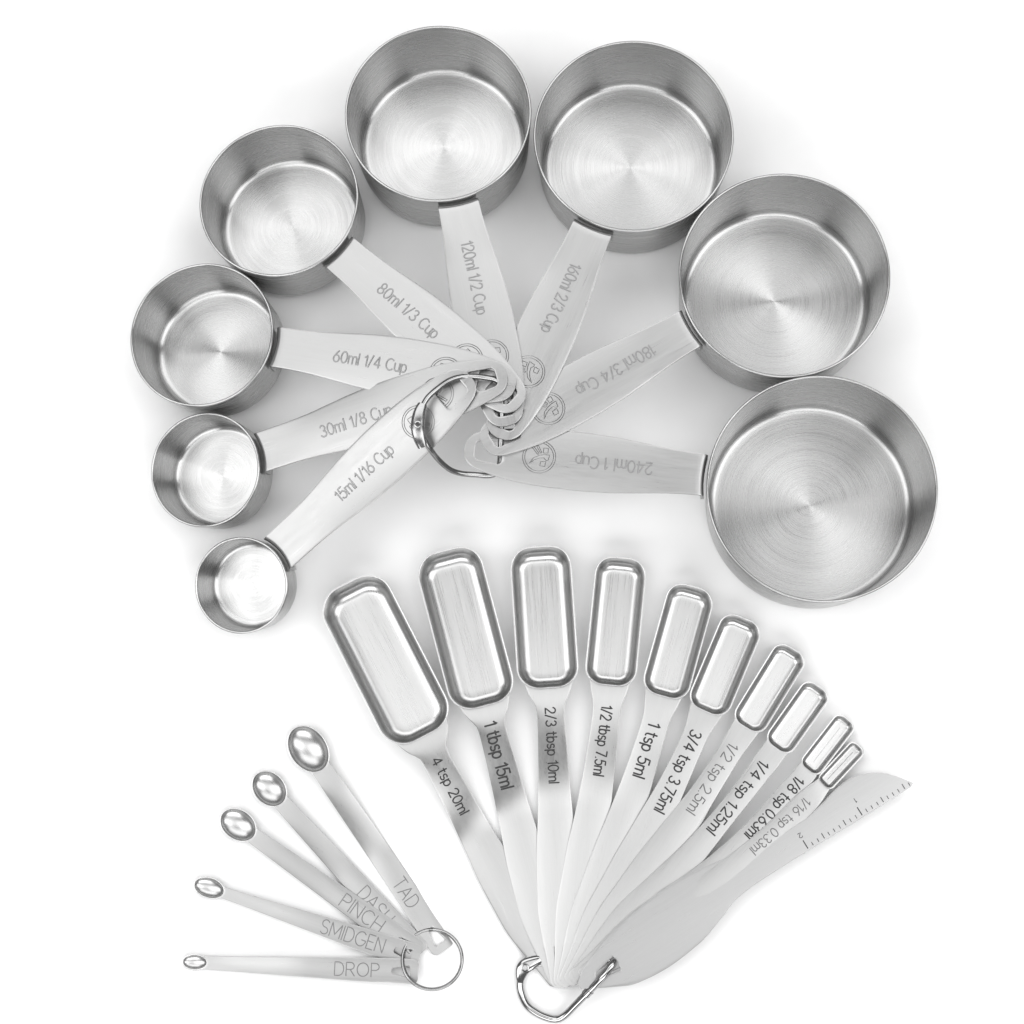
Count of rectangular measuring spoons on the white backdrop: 10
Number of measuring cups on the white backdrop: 8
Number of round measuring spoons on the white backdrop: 5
